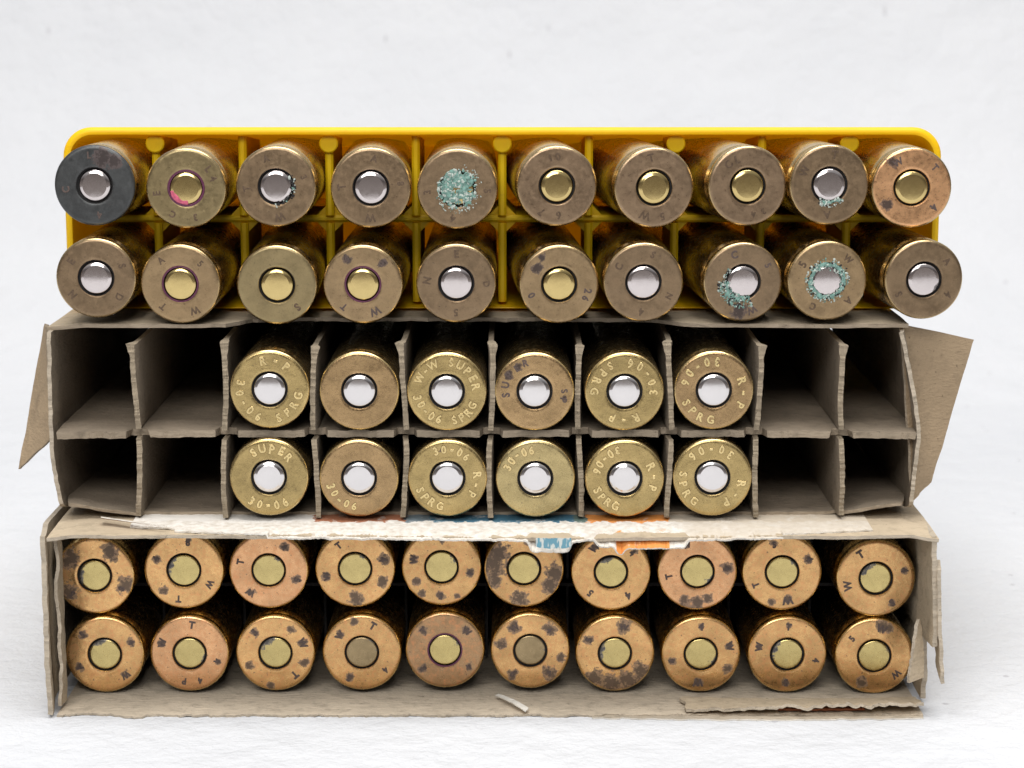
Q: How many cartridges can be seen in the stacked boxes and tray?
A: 52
